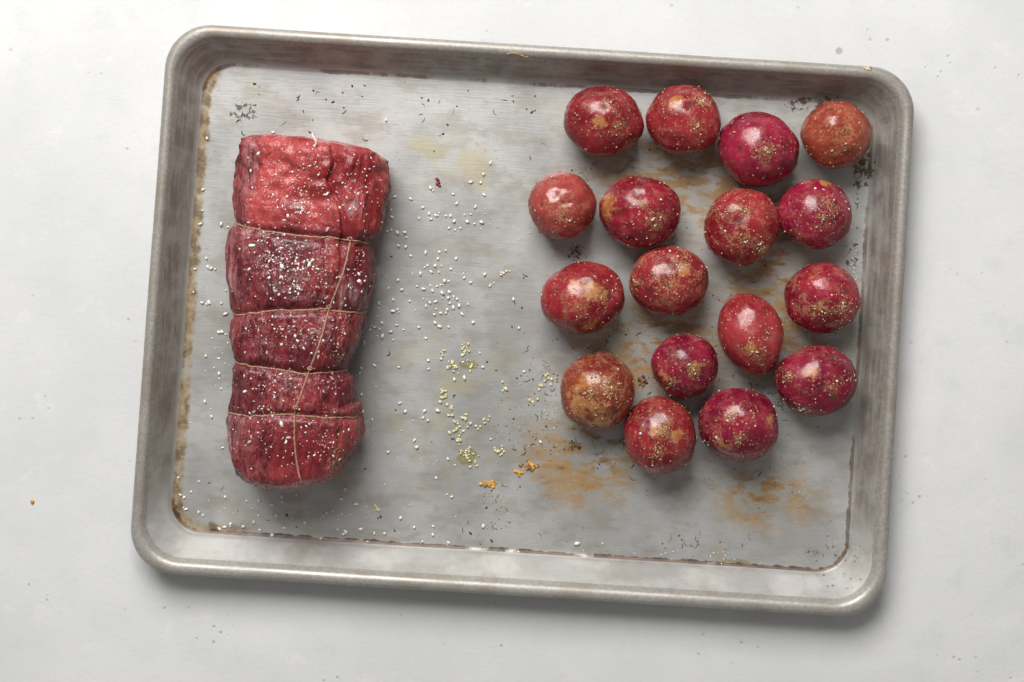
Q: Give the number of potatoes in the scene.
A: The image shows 17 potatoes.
